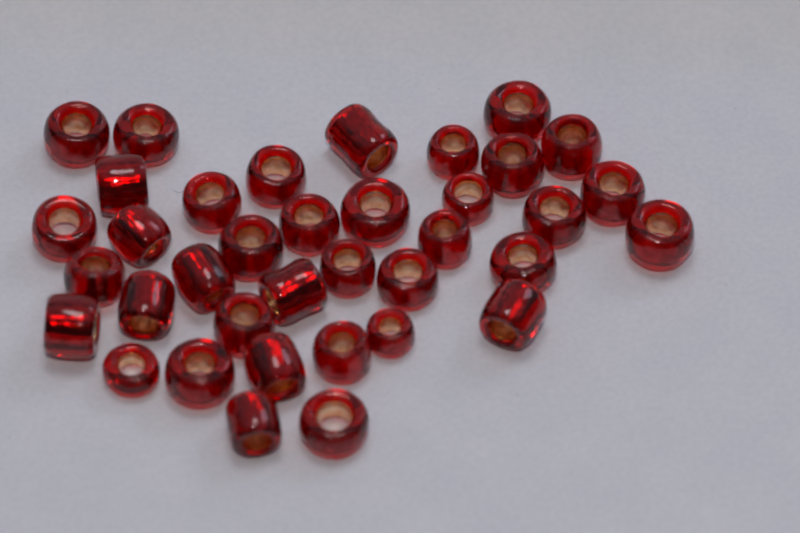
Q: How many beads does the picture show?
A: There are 37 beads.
